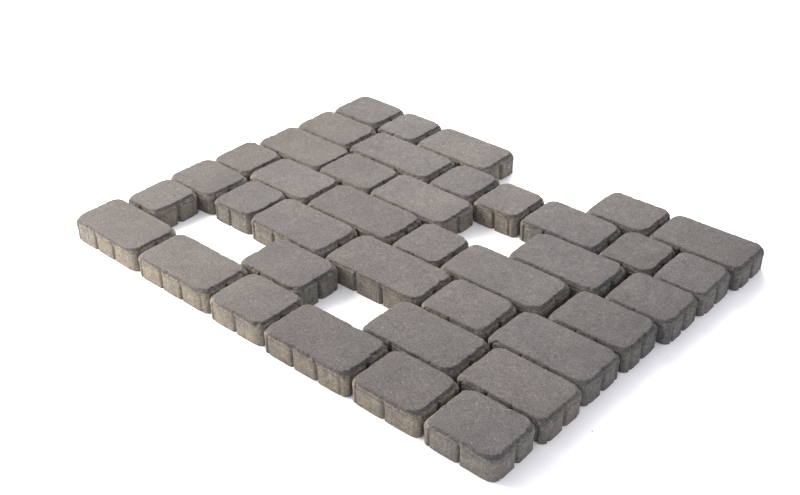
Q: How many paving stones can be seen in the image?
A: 39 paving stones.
